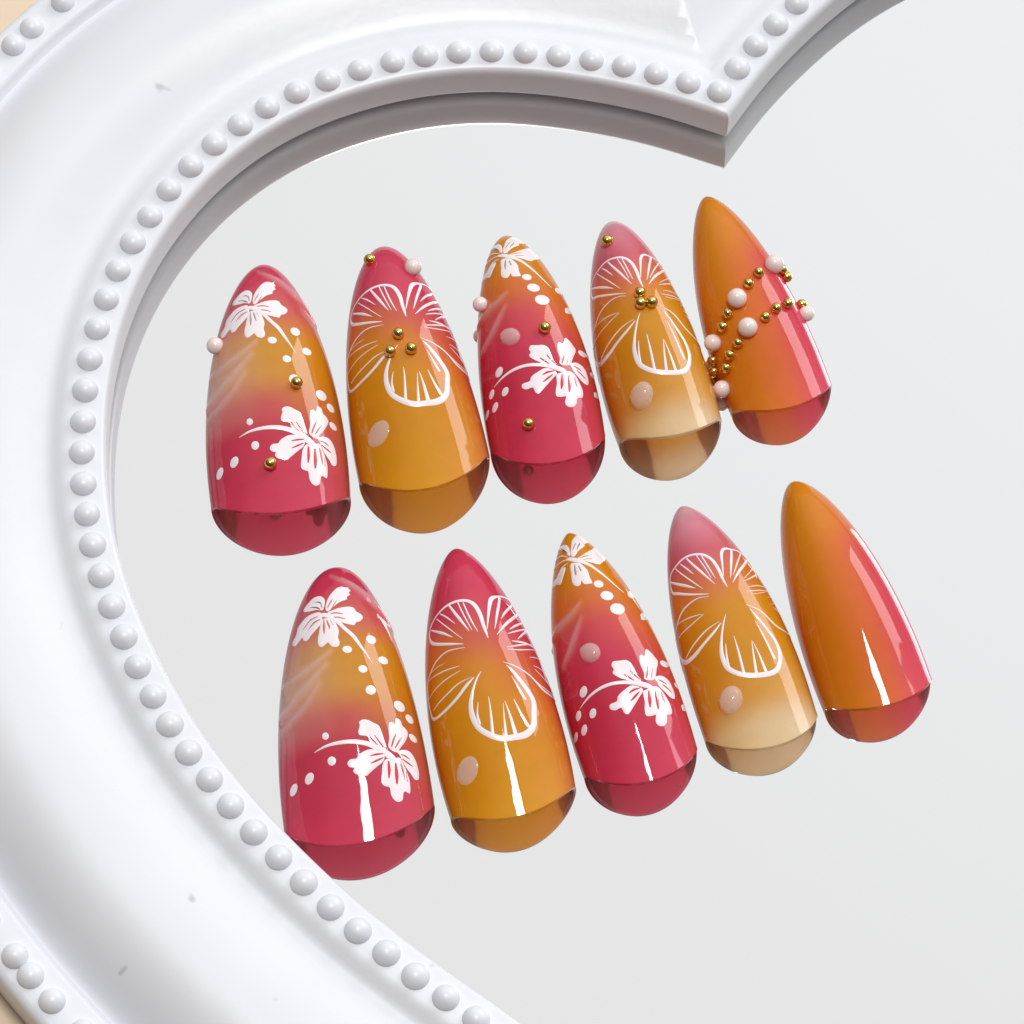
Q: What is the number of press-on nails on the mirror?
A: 10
